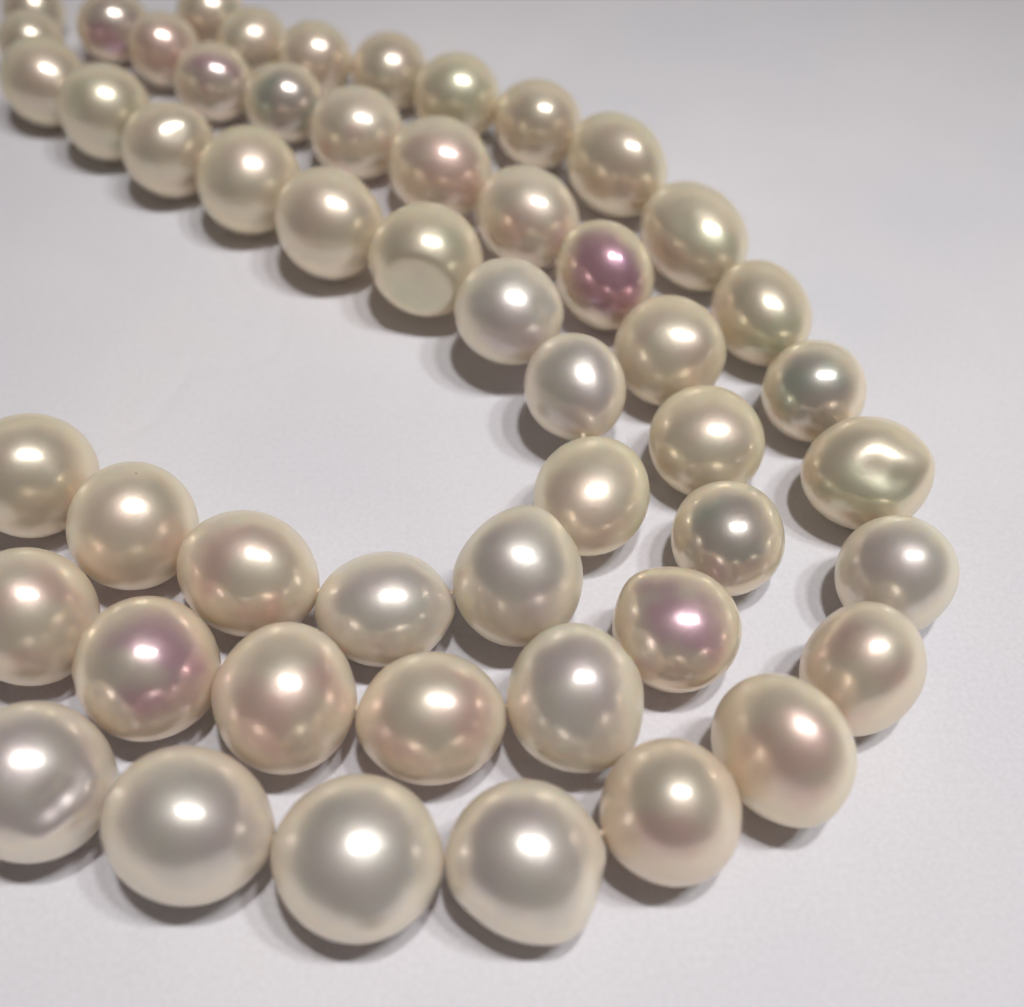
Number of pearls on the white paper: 52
